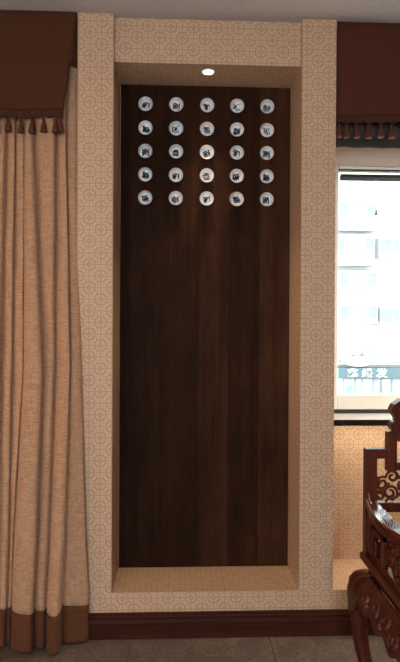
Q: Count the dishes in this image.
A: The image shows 25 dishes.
